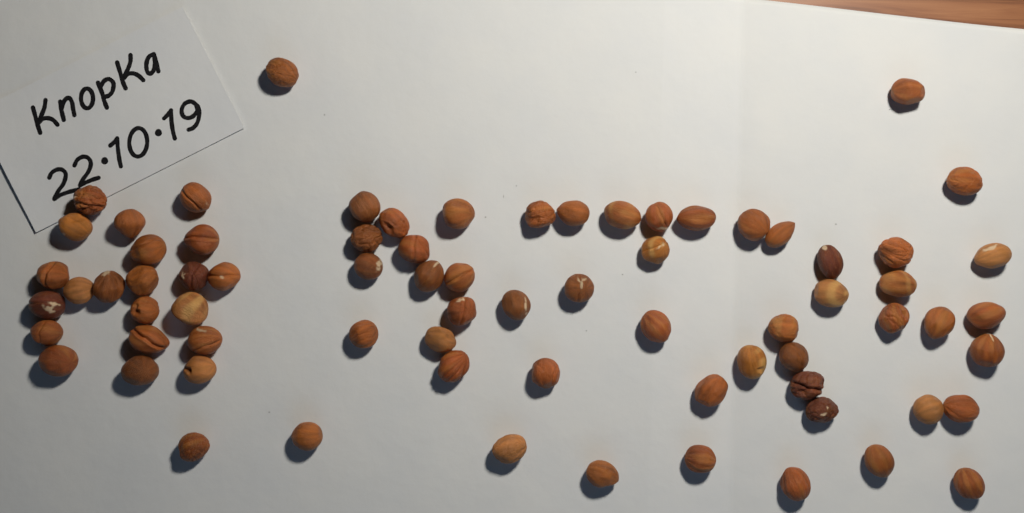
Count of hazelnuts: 73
